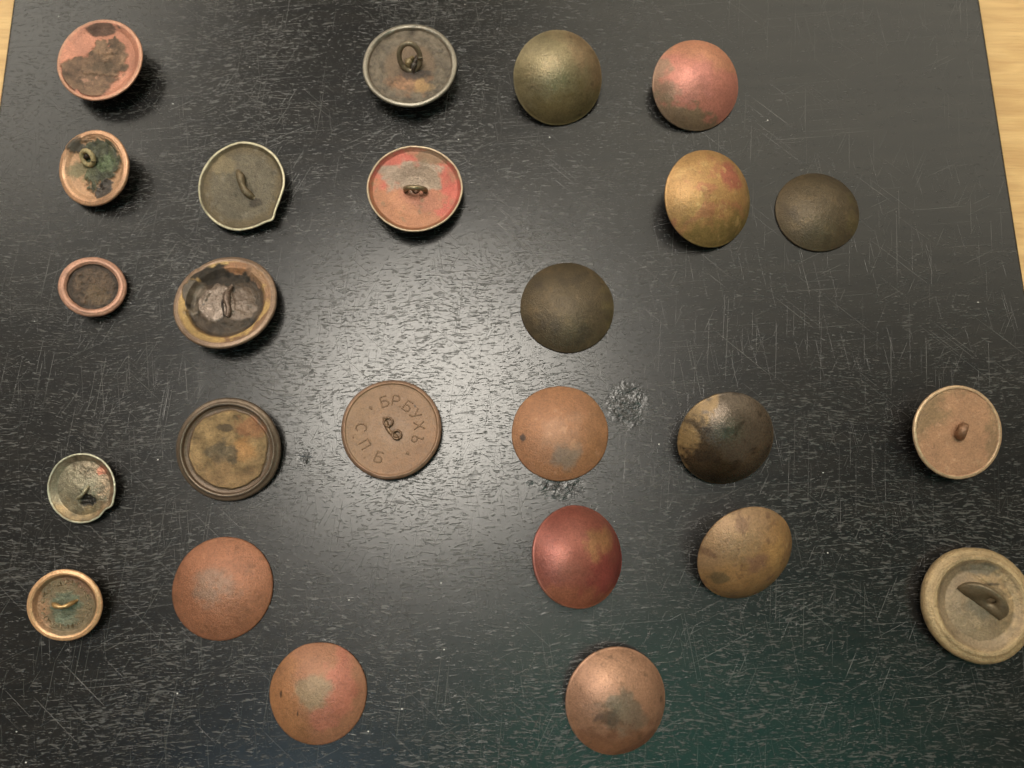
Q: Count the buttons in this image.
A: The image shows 25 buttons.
